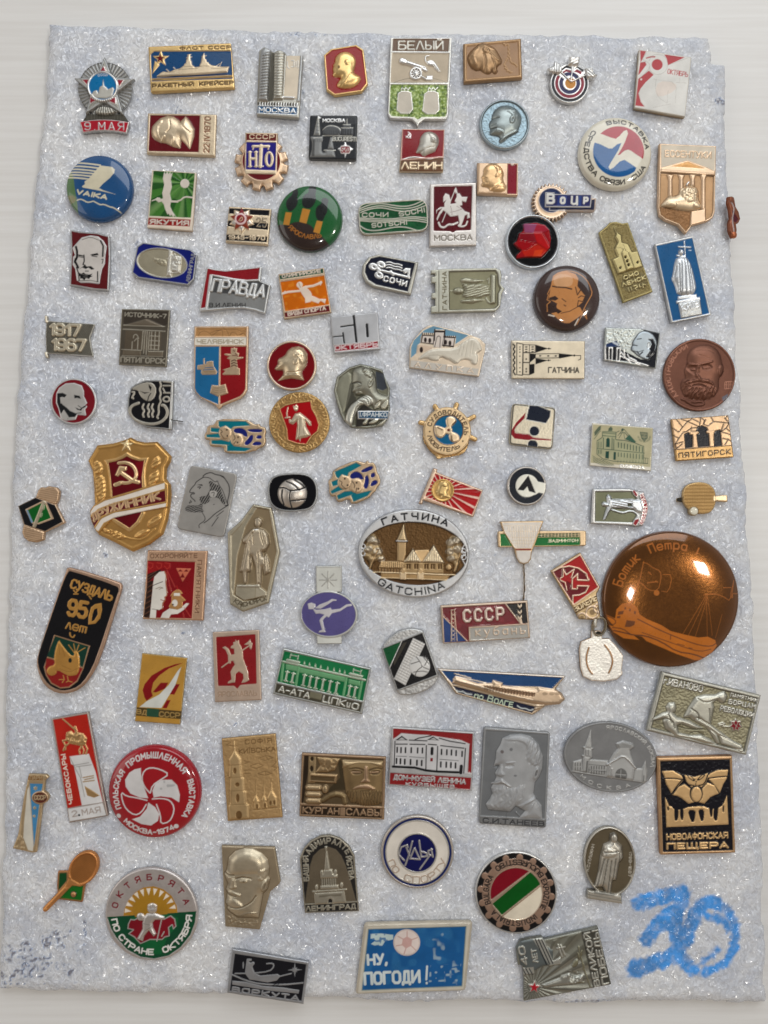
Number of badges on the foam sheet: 95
